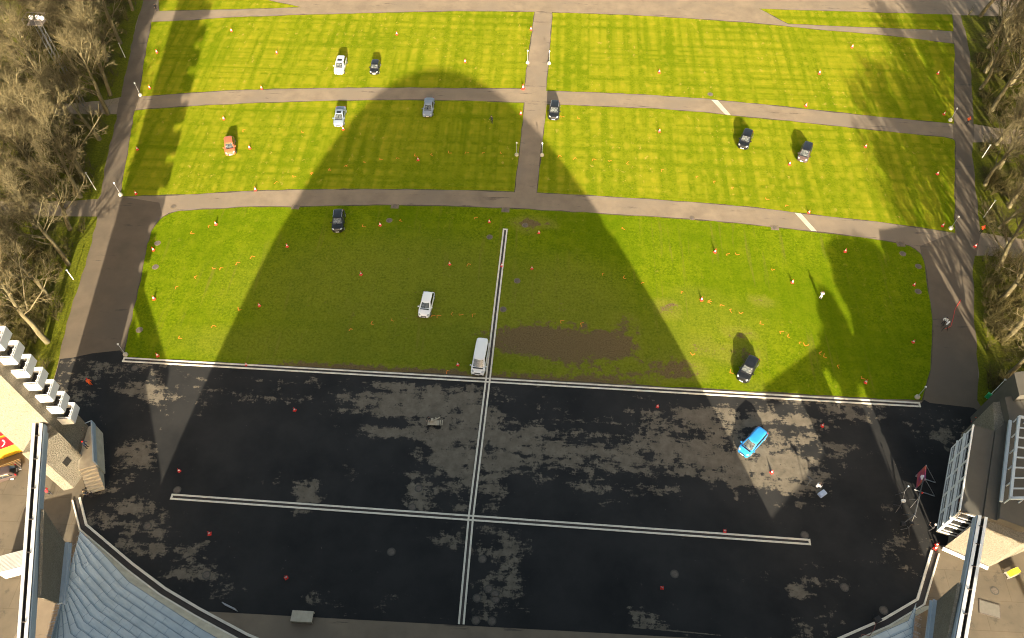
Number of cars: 14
